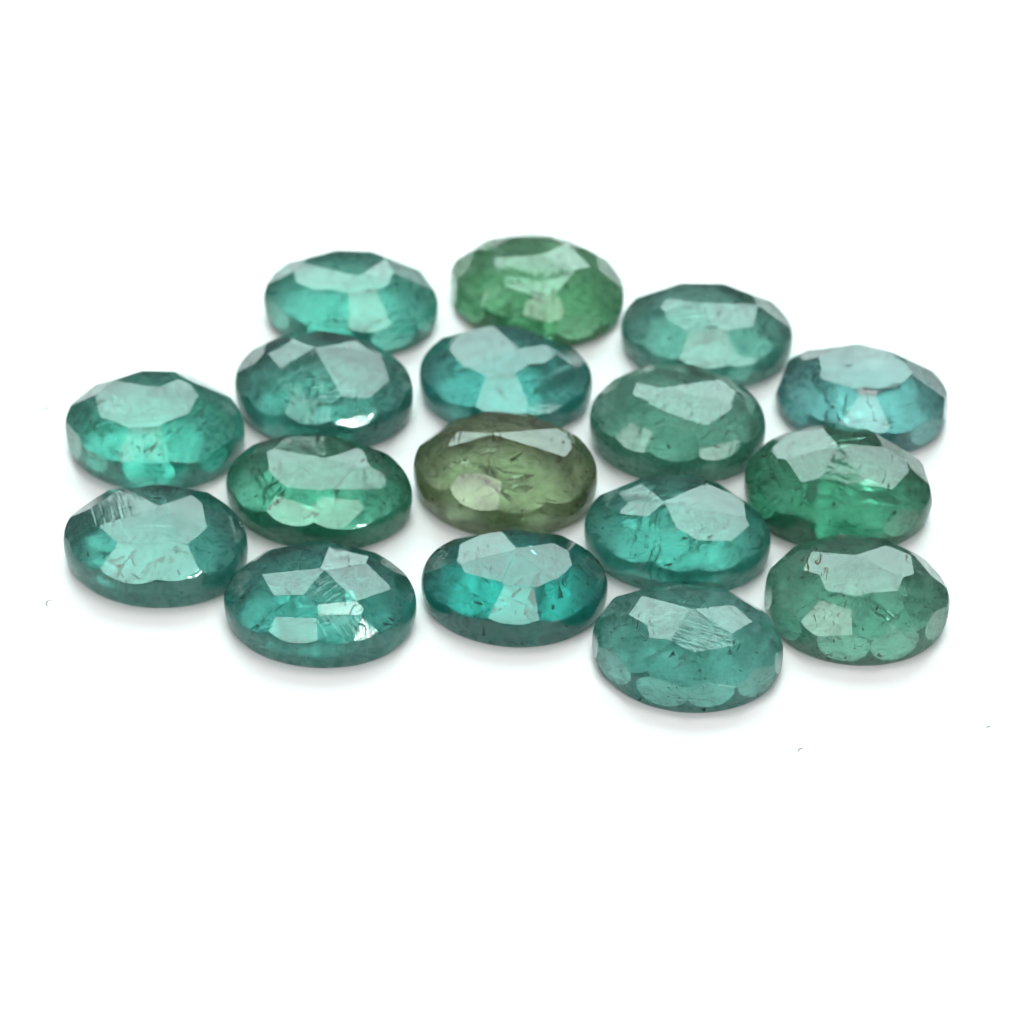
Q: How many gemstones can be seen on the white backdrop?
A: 17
